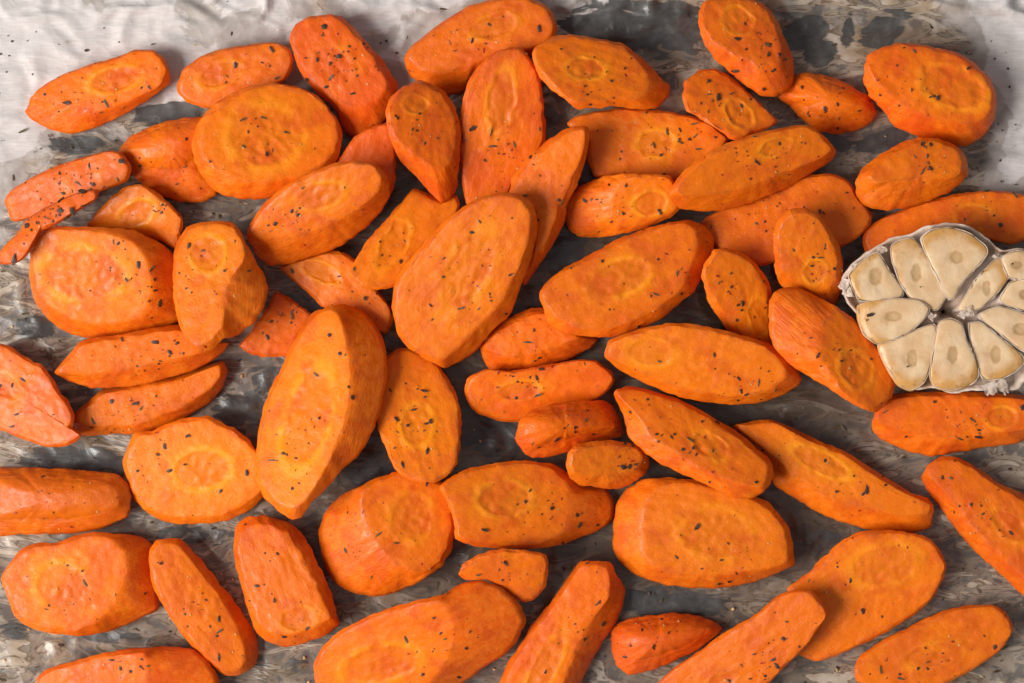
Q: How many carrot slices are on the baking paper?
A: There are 65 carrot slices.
